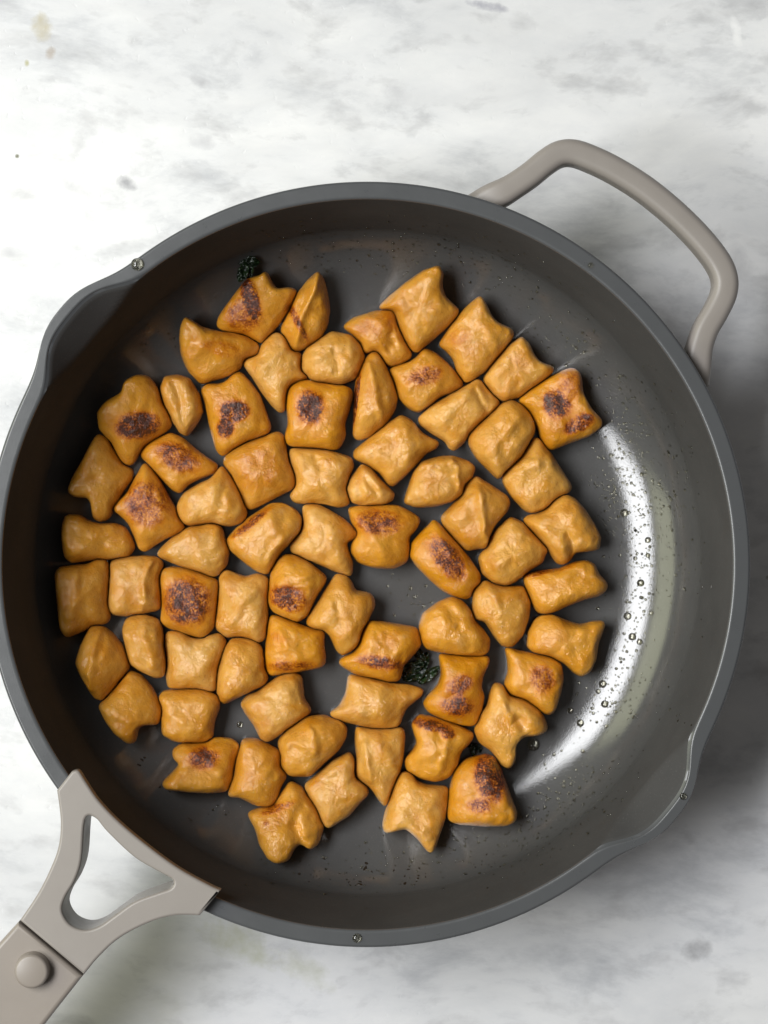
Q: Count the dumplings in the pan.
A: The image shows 69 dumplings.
